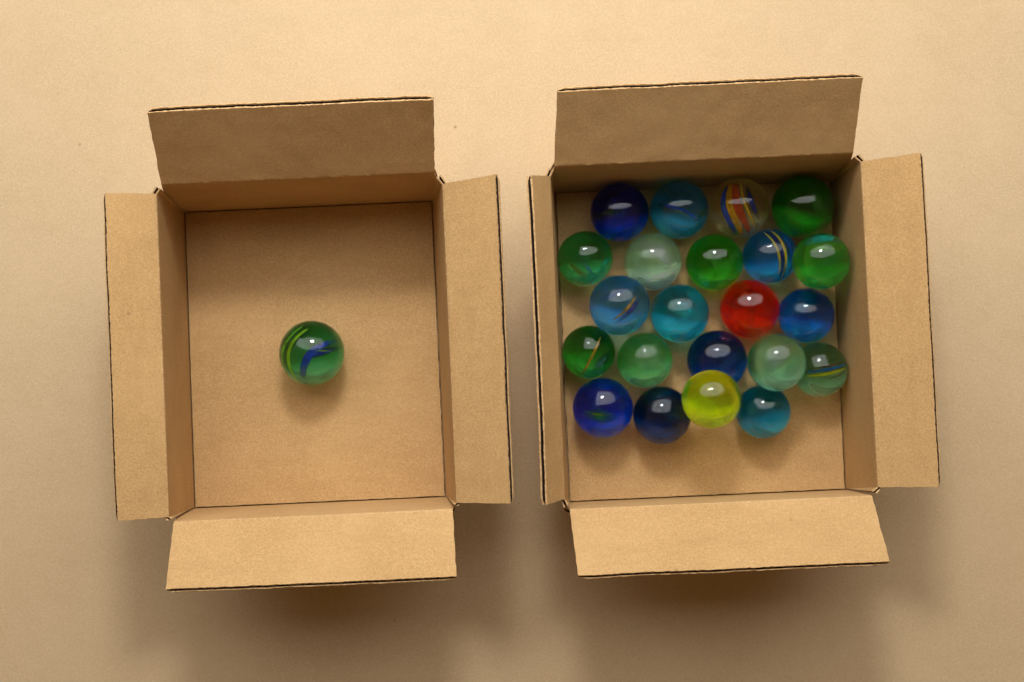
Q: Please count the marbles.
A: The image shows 23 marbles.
